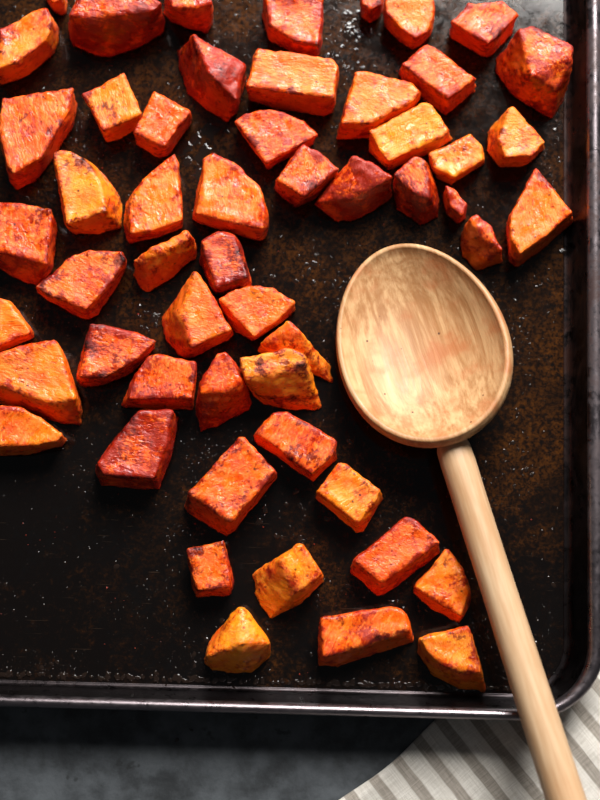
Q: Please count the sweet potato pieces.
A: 54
